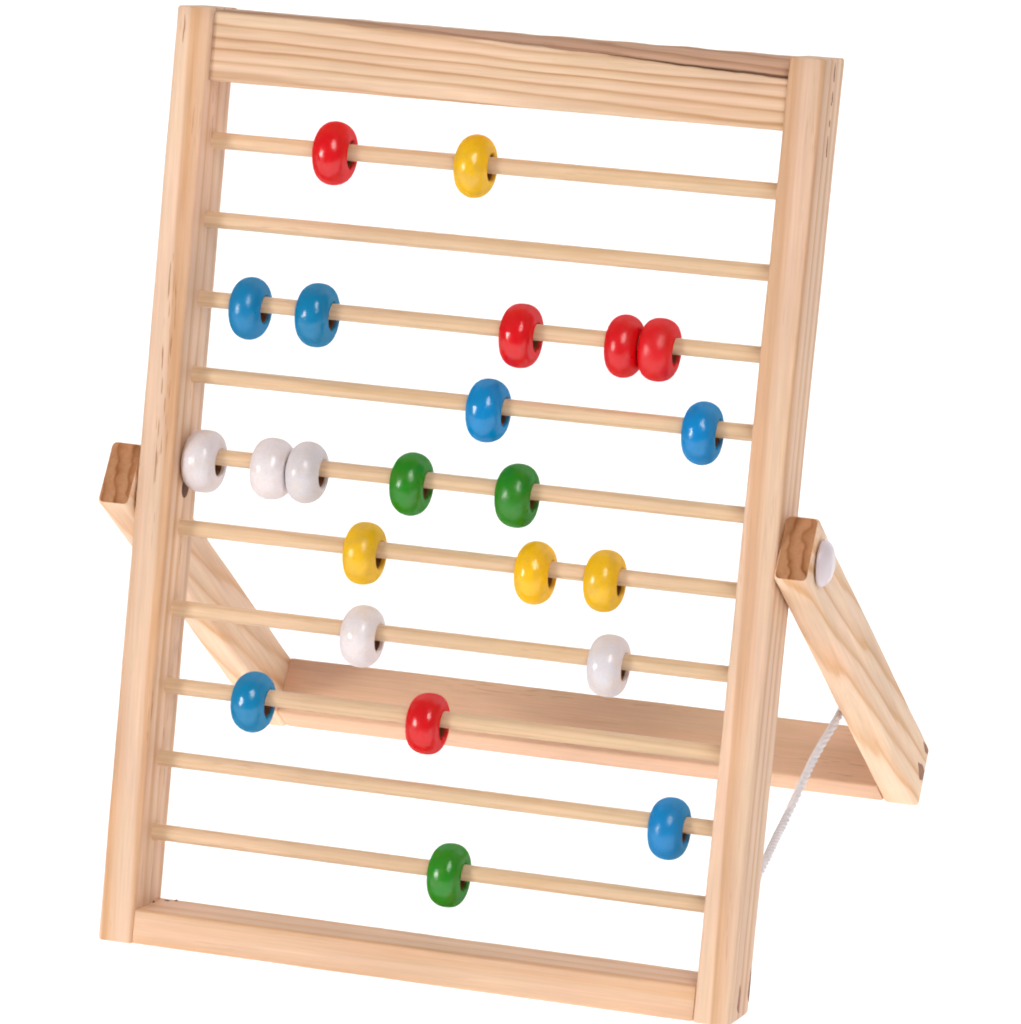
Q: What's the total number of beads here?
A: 23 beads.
